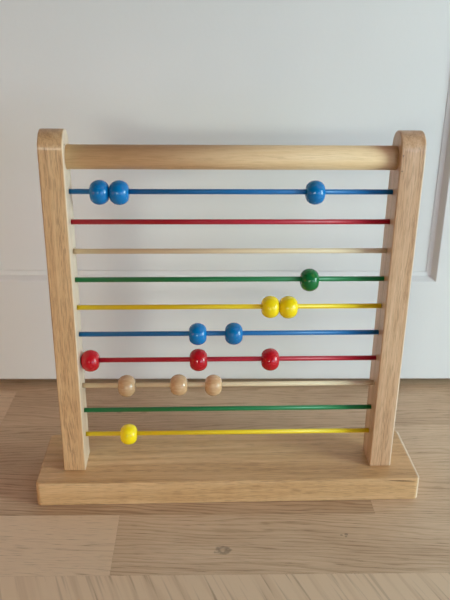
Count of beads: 15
